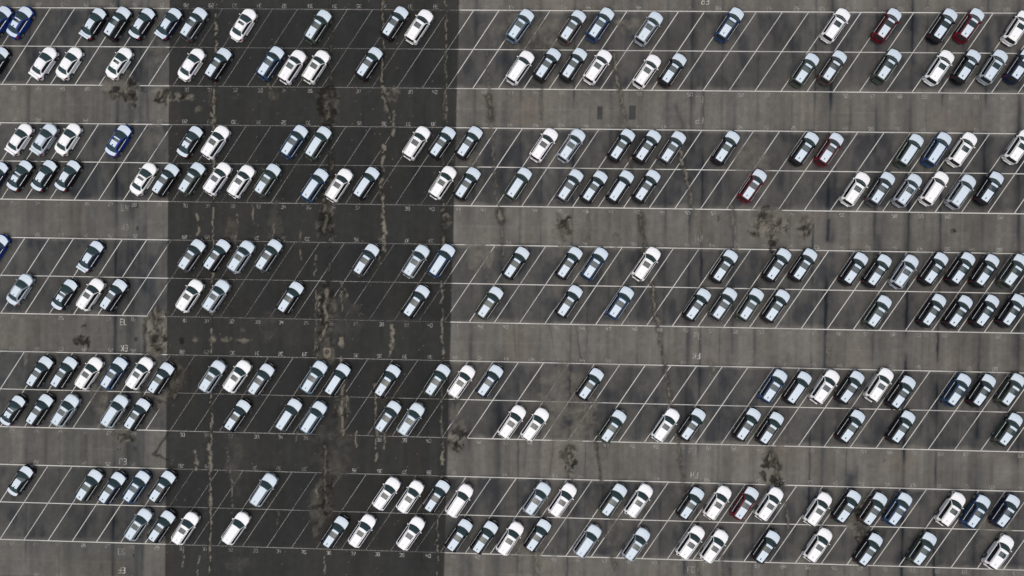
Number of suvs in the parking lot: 200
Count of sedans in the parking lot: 27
